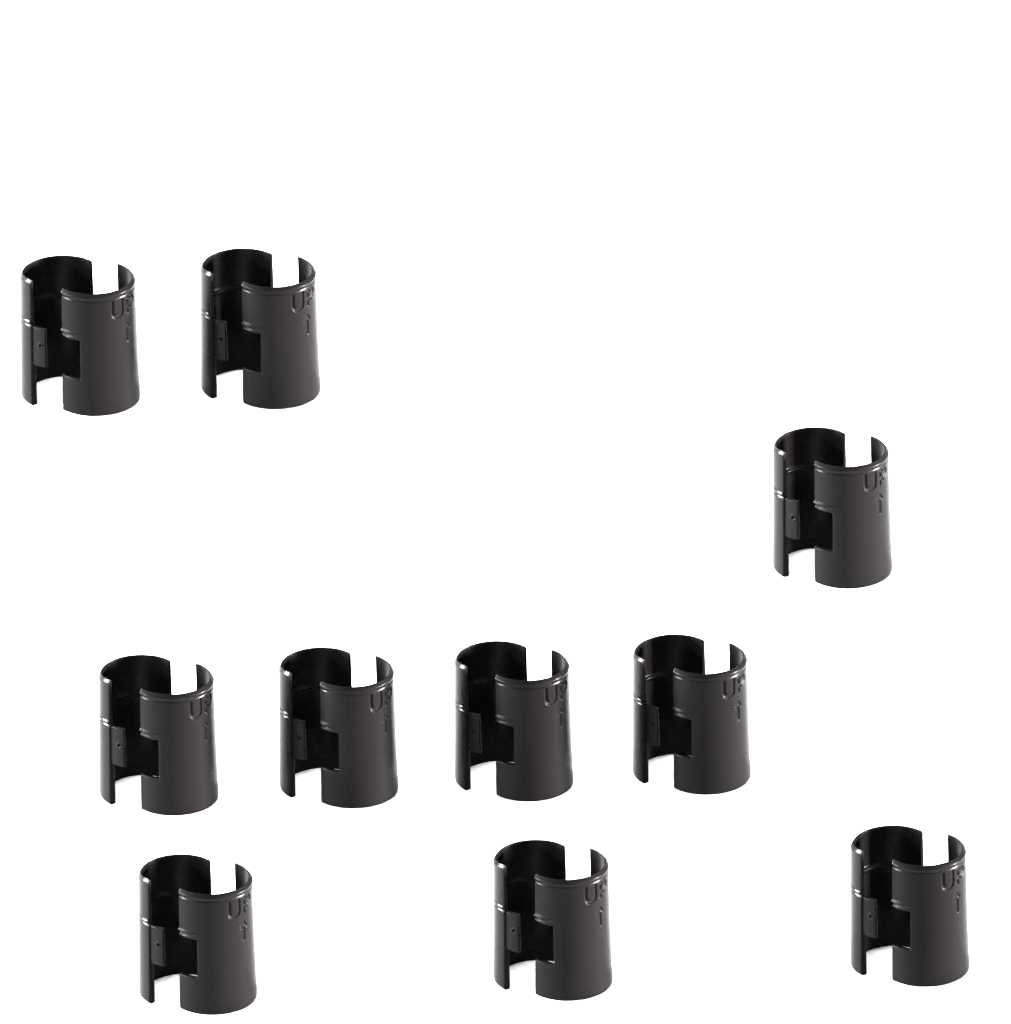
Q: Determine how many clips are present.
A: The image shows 10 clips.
